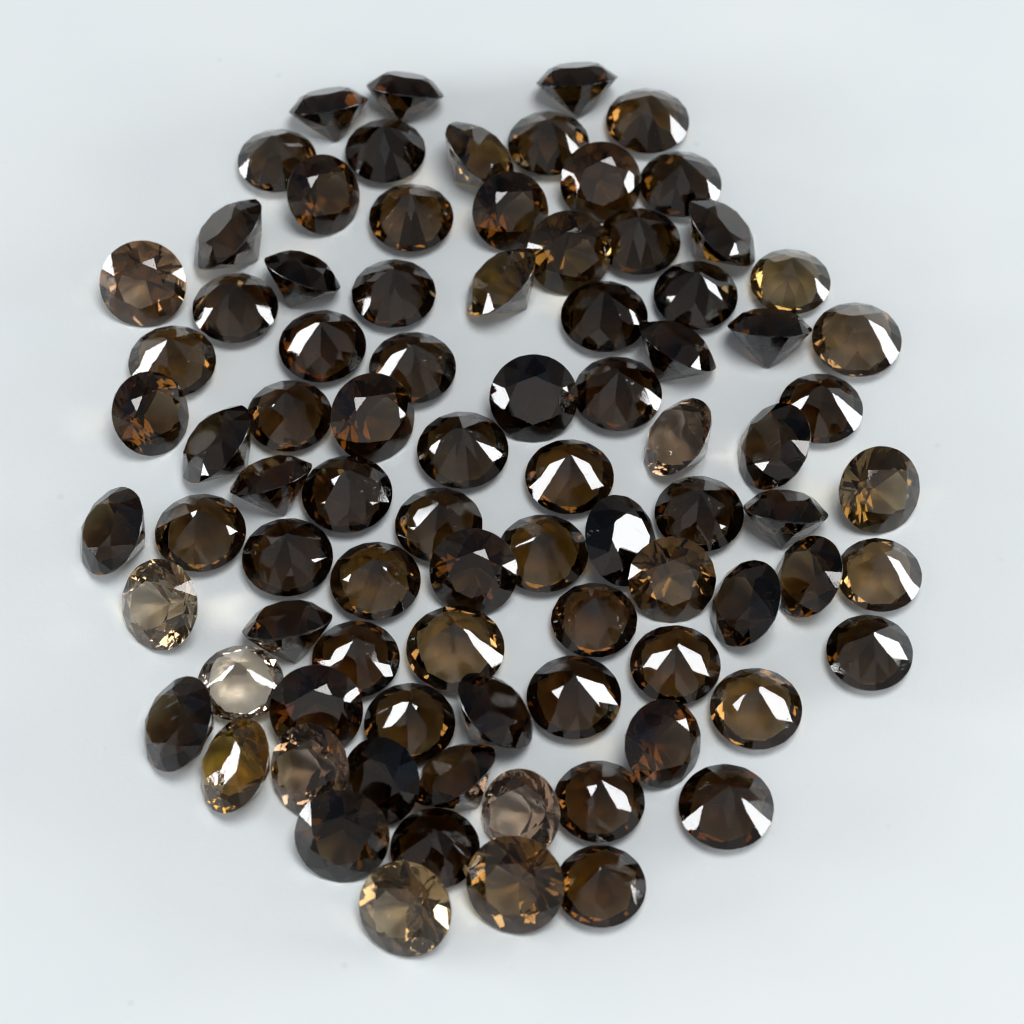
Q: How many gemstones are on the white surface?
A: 86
